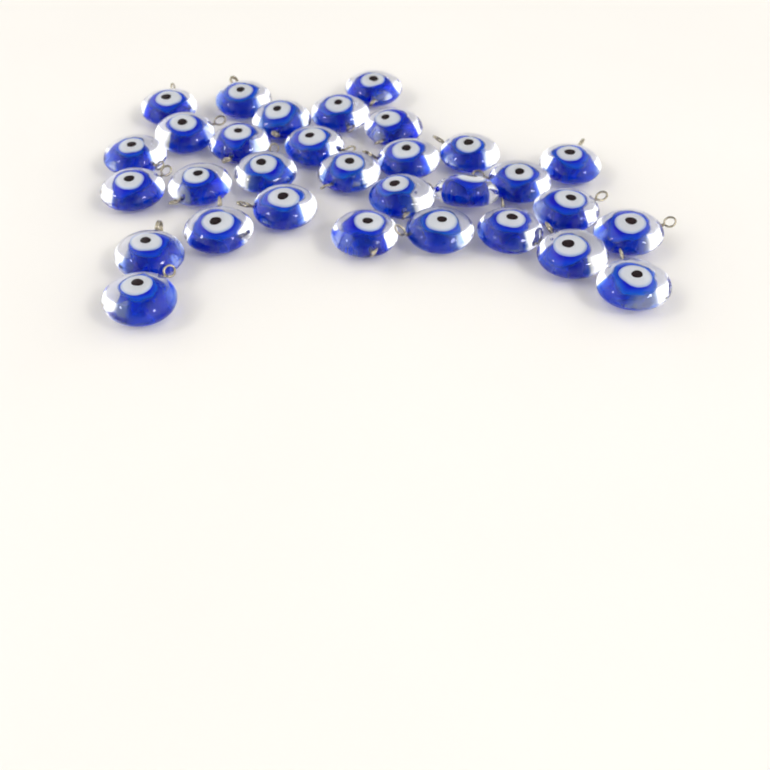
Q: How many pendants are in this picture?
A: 31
